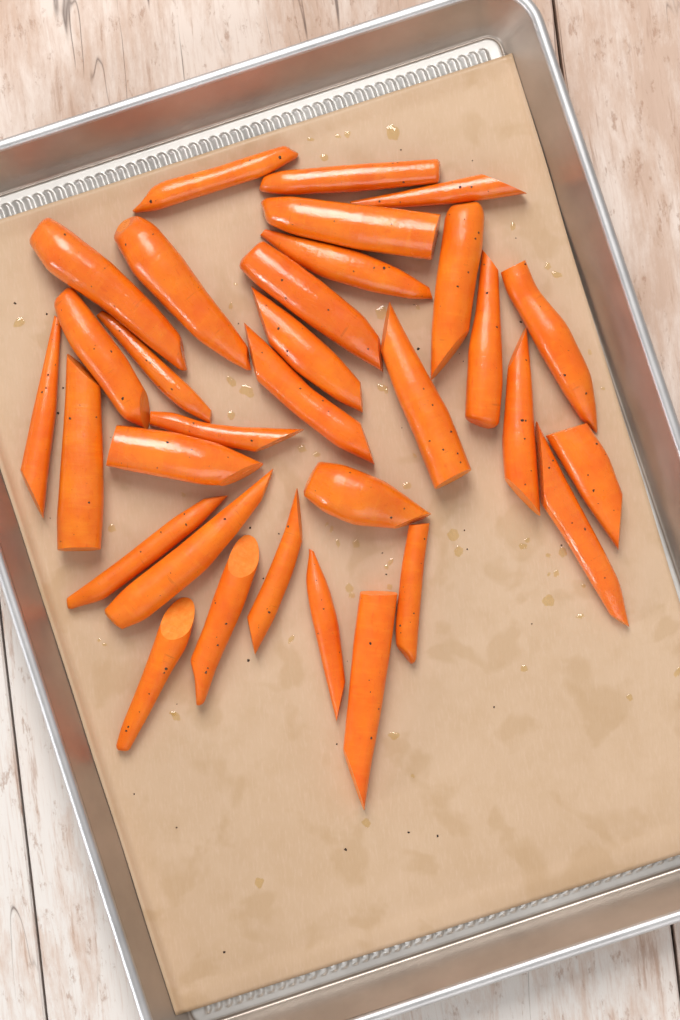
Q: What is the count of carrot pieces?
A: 32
